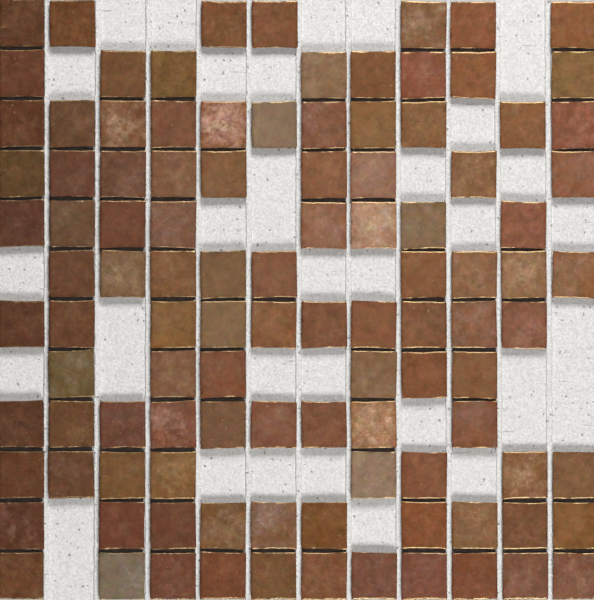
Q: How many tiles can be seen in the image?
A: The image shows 106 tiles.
